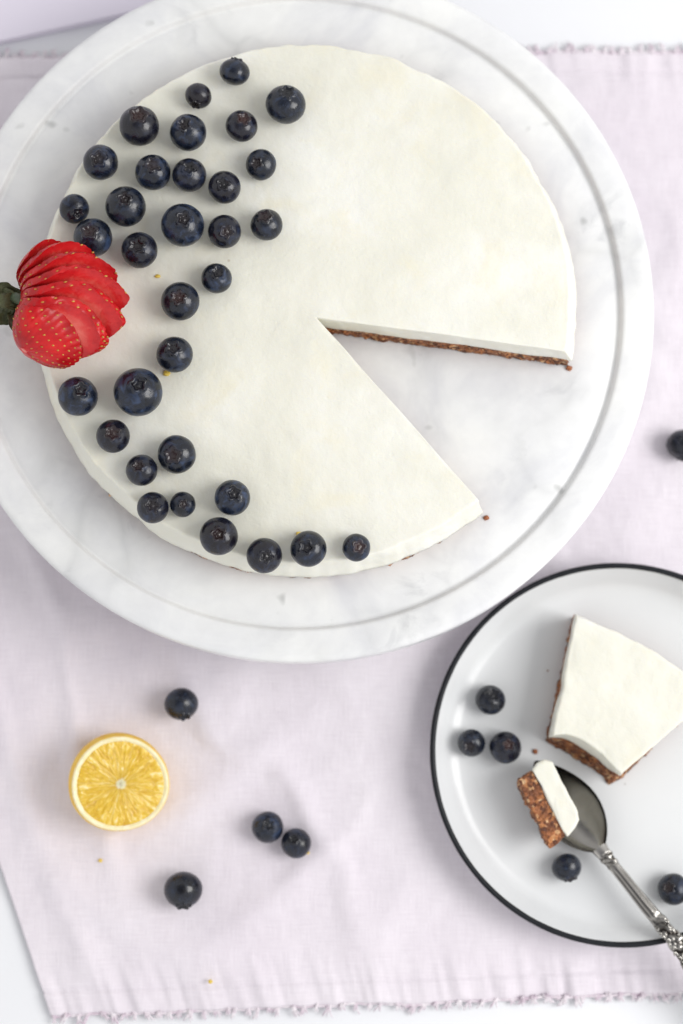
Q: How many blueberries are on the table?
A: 43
